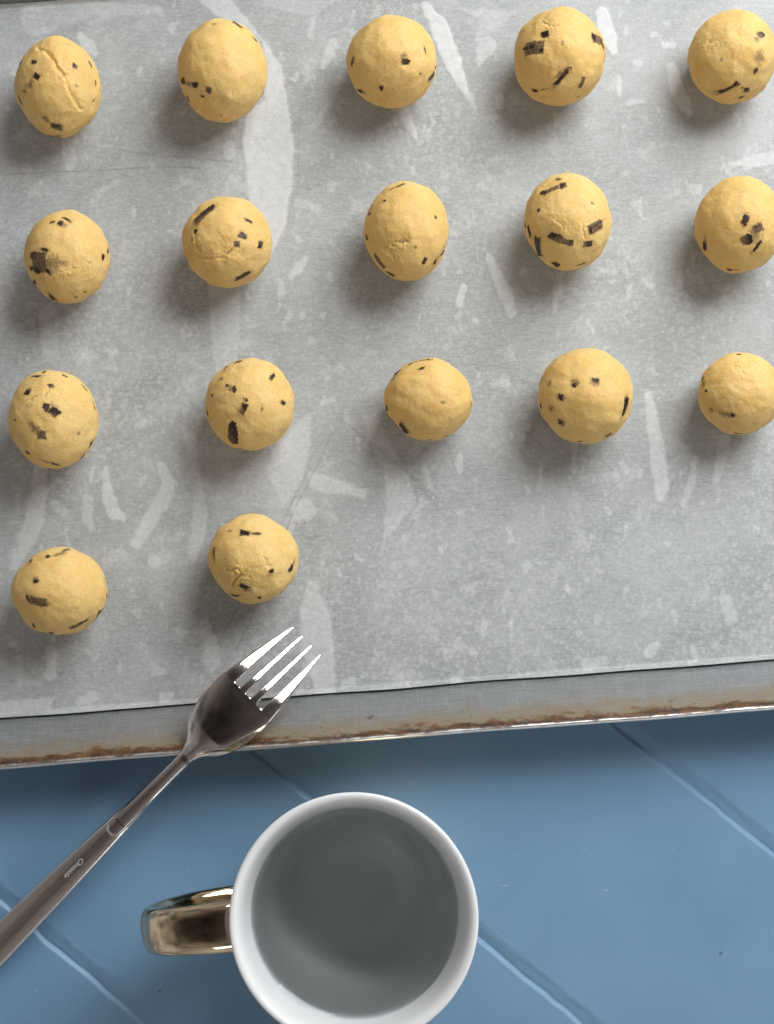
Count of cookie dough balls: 17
